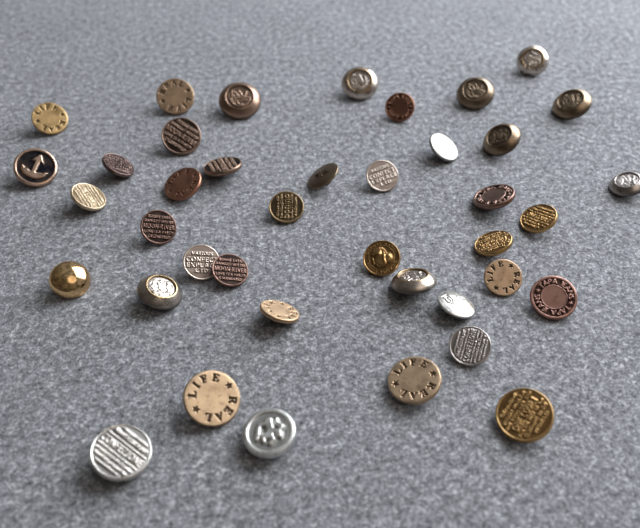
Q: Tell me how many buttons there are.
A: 40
